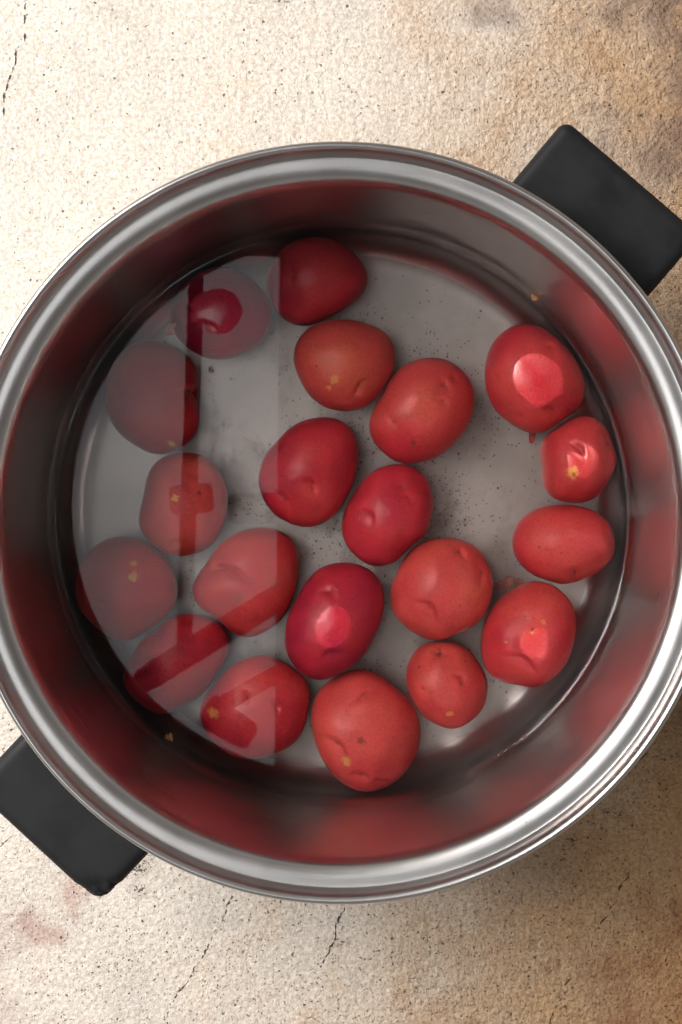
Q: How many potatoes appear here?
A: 20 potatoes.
